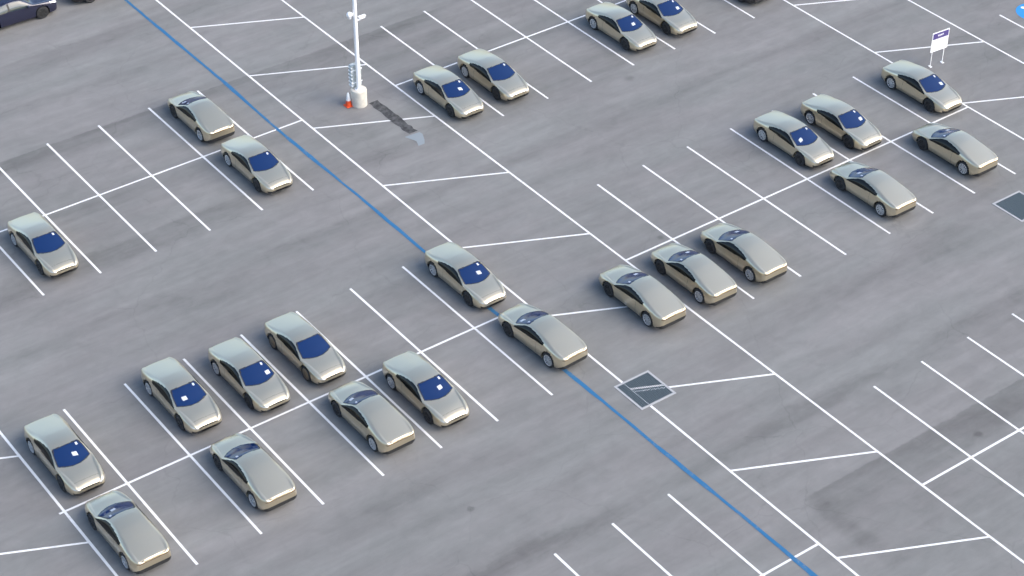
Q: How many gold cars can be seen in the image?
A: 25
